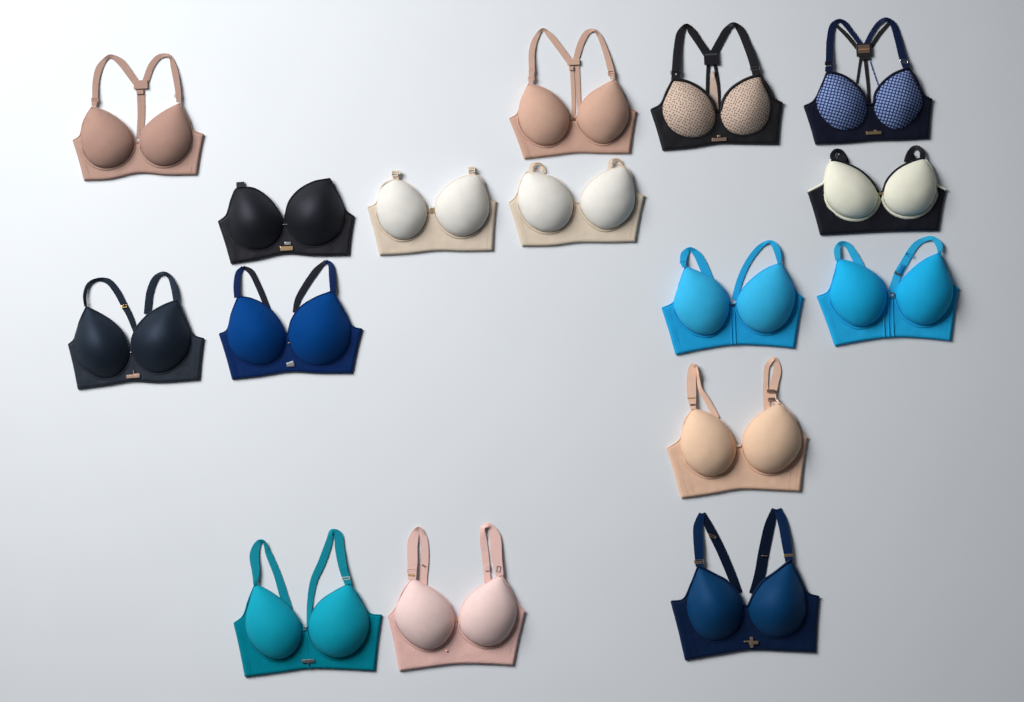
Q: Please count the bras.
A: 16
